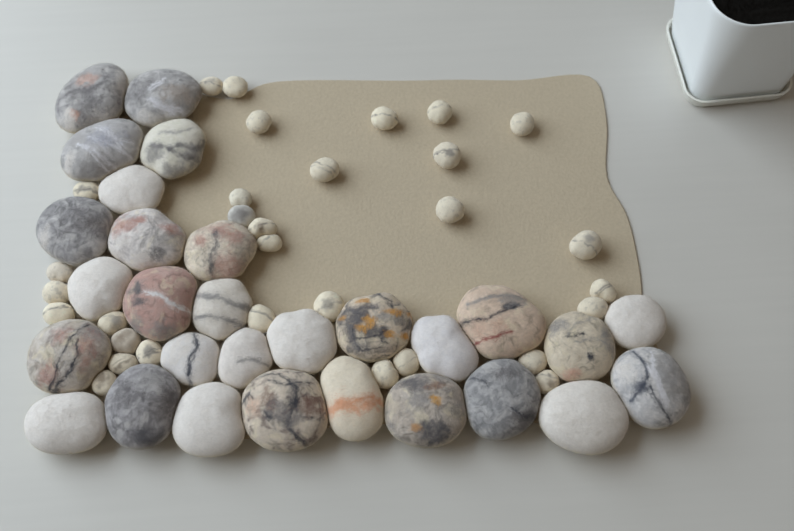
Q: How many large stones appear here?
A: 29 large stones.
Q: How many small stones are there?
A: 31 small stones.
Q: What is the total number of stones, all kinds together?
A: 60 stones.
